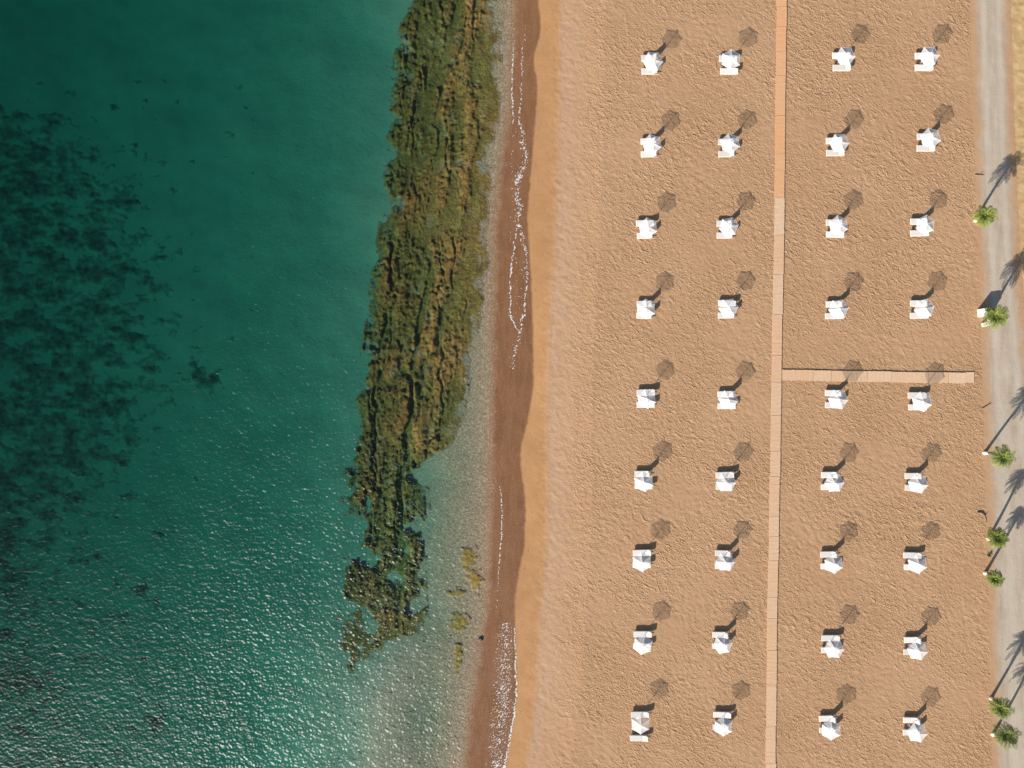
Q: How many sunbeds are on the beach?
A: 72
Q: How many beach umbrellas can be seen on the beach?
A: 36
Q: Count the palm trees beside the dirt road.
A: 7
